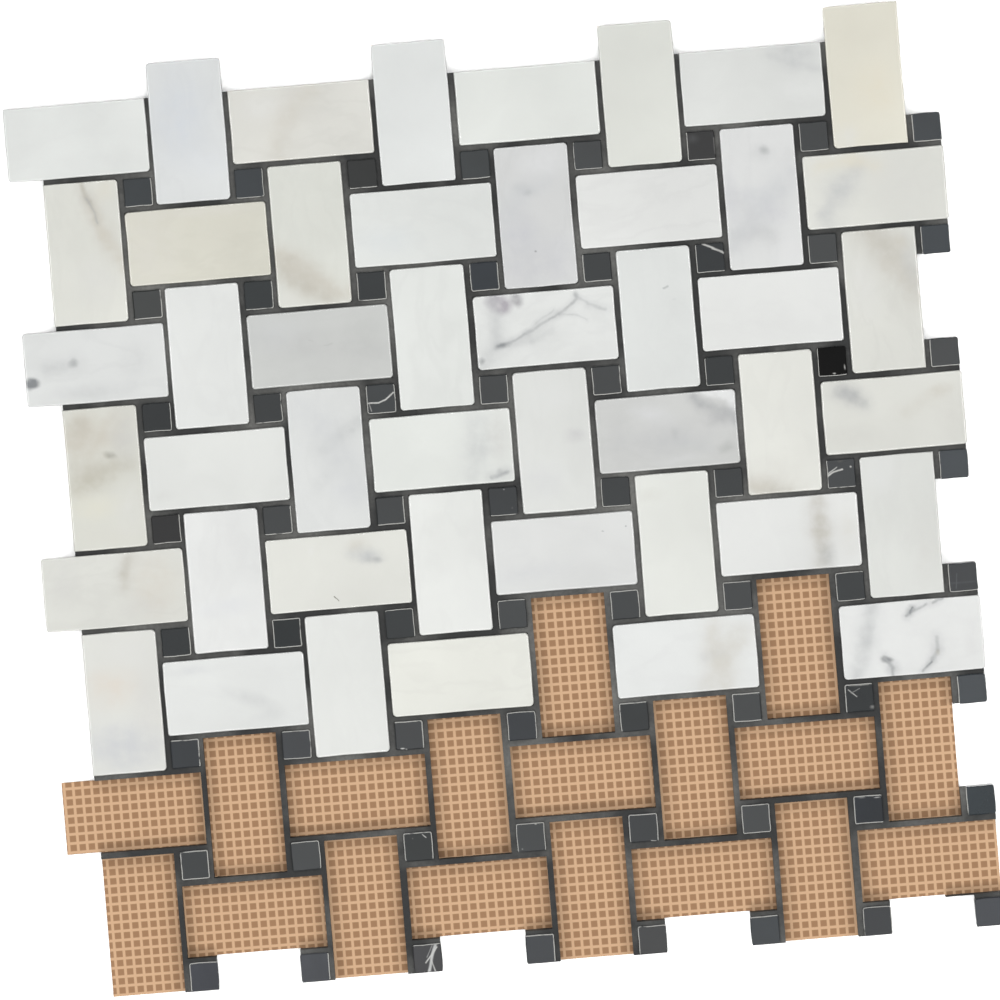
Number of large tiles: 46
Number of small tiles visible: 64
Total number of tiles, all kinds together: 110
